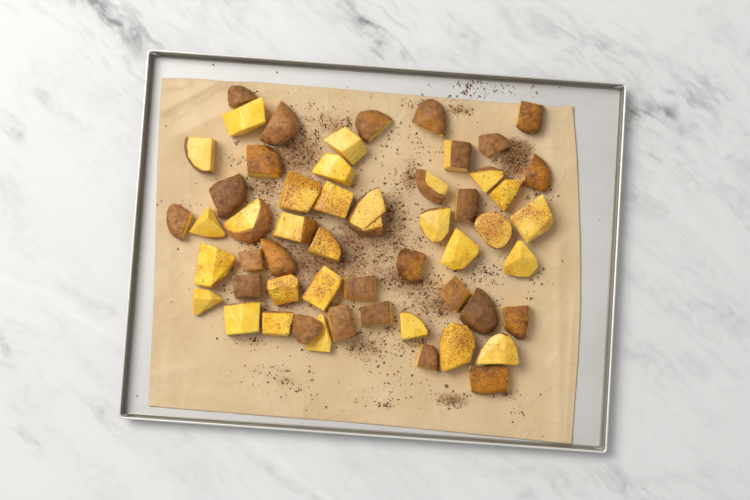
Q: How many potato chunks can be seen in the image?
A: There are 54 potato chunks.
